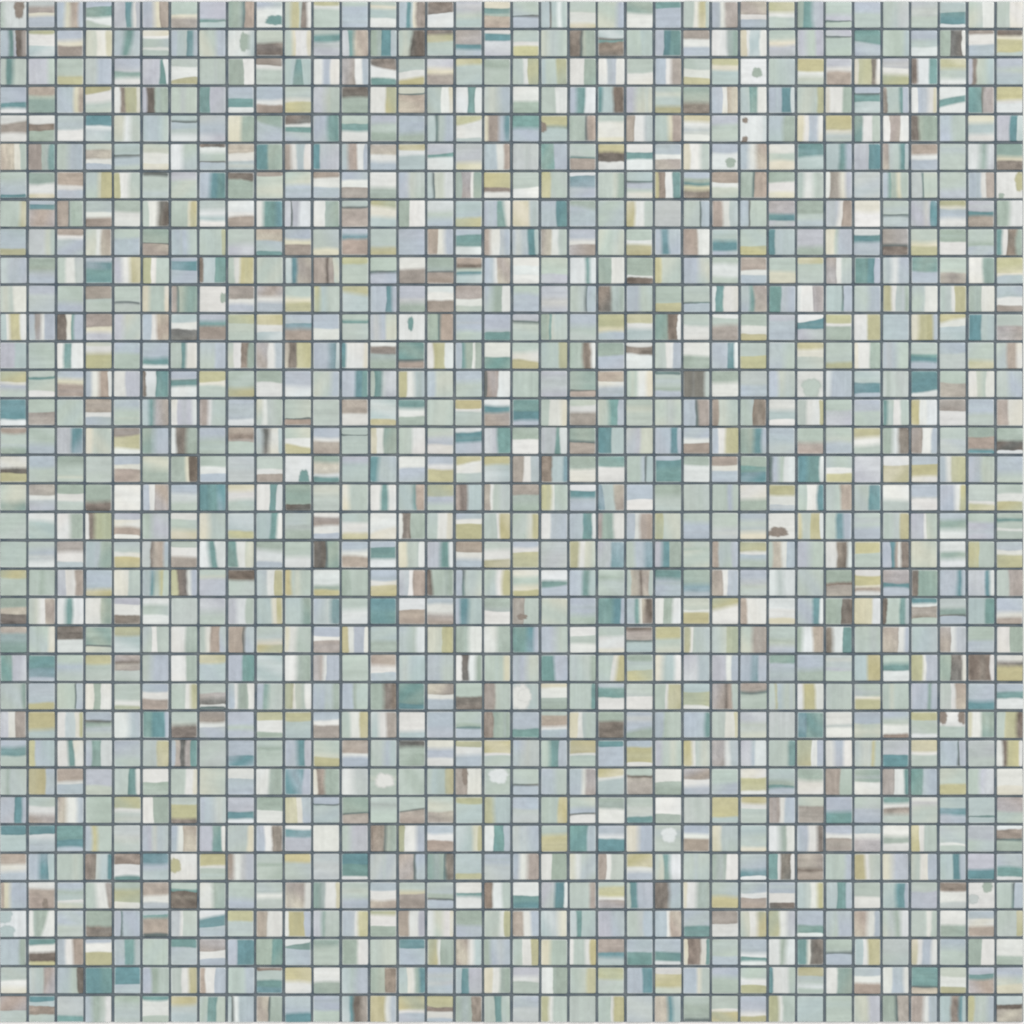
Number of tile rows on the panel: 36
